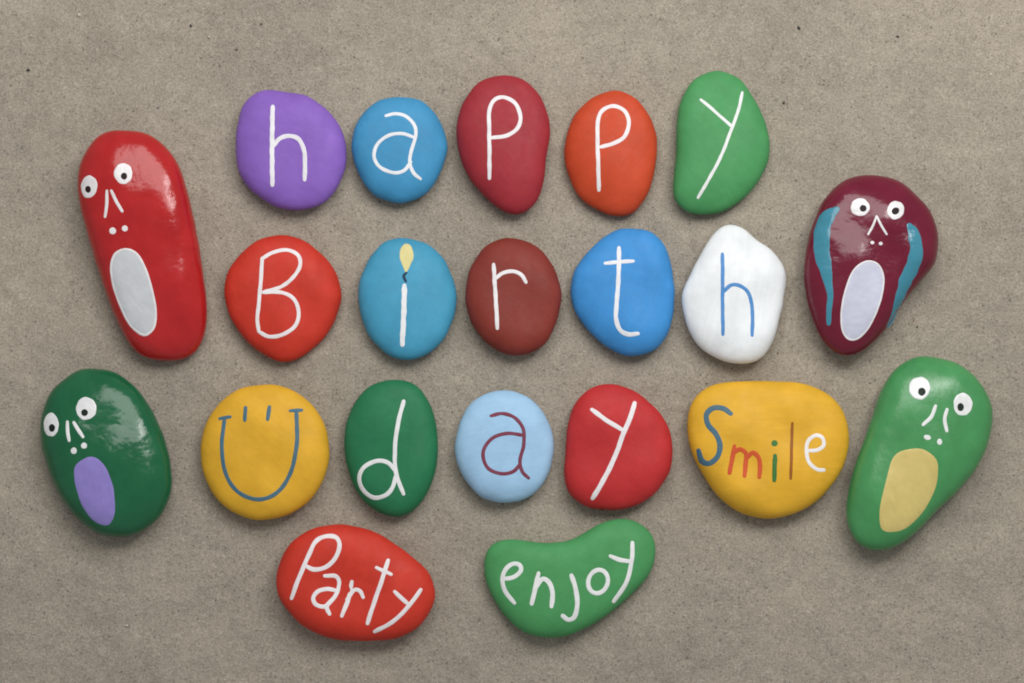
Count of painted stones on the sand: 21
